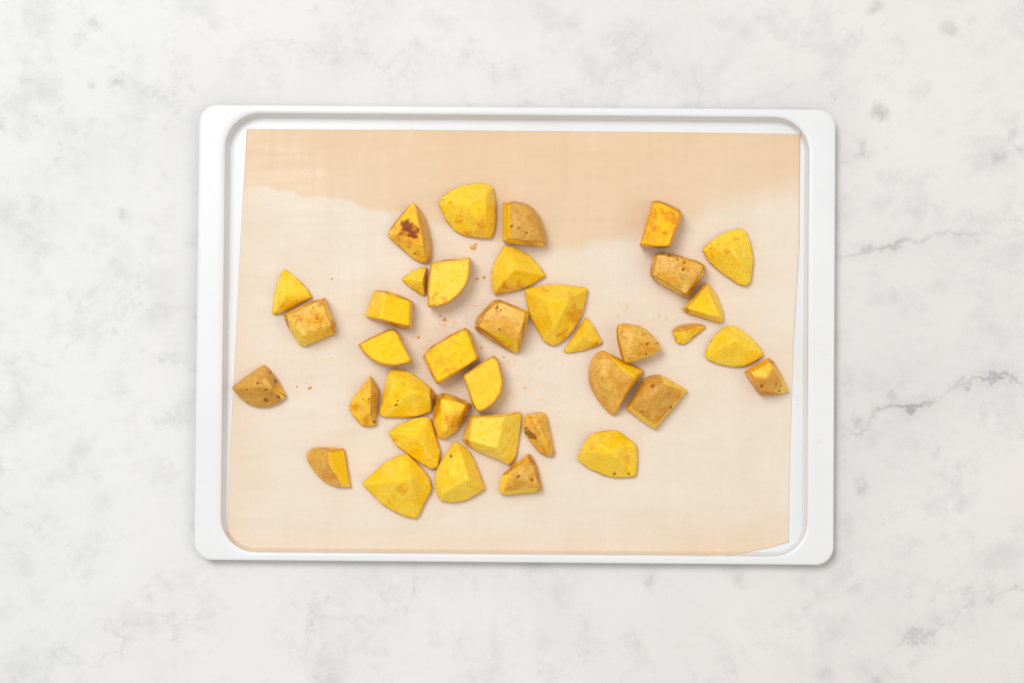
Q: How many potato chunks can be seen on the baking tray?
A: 37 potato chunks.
